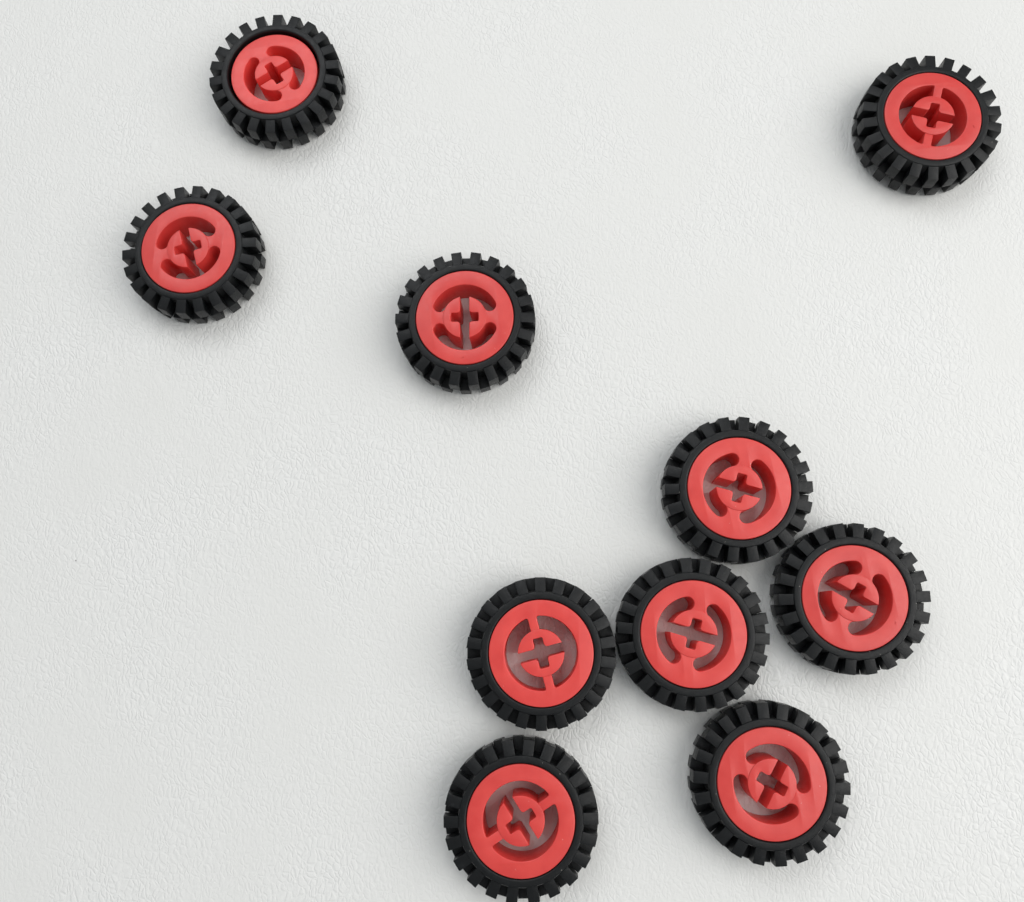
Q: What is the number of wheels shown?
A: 10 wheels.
